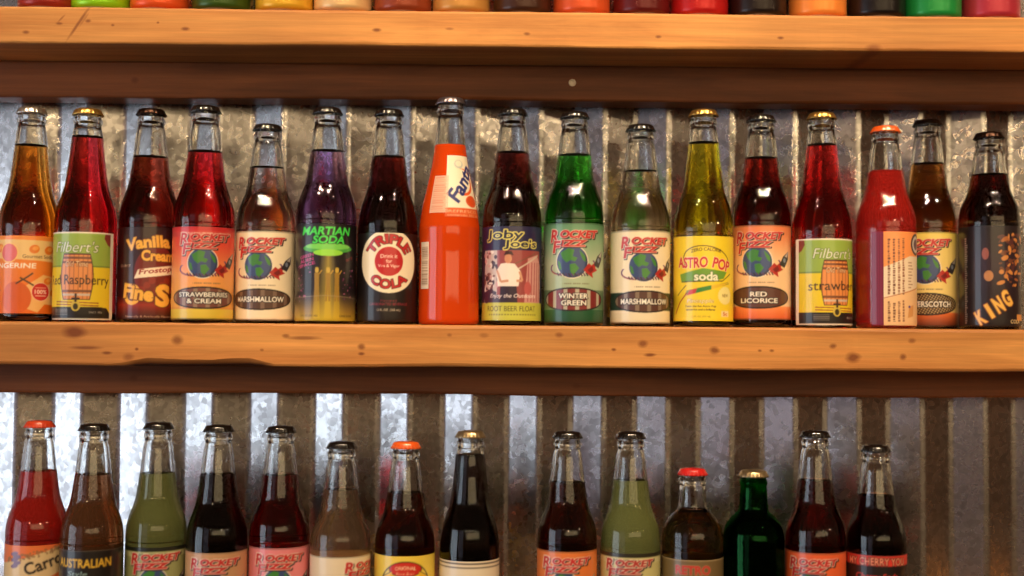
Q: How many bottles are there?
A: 31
